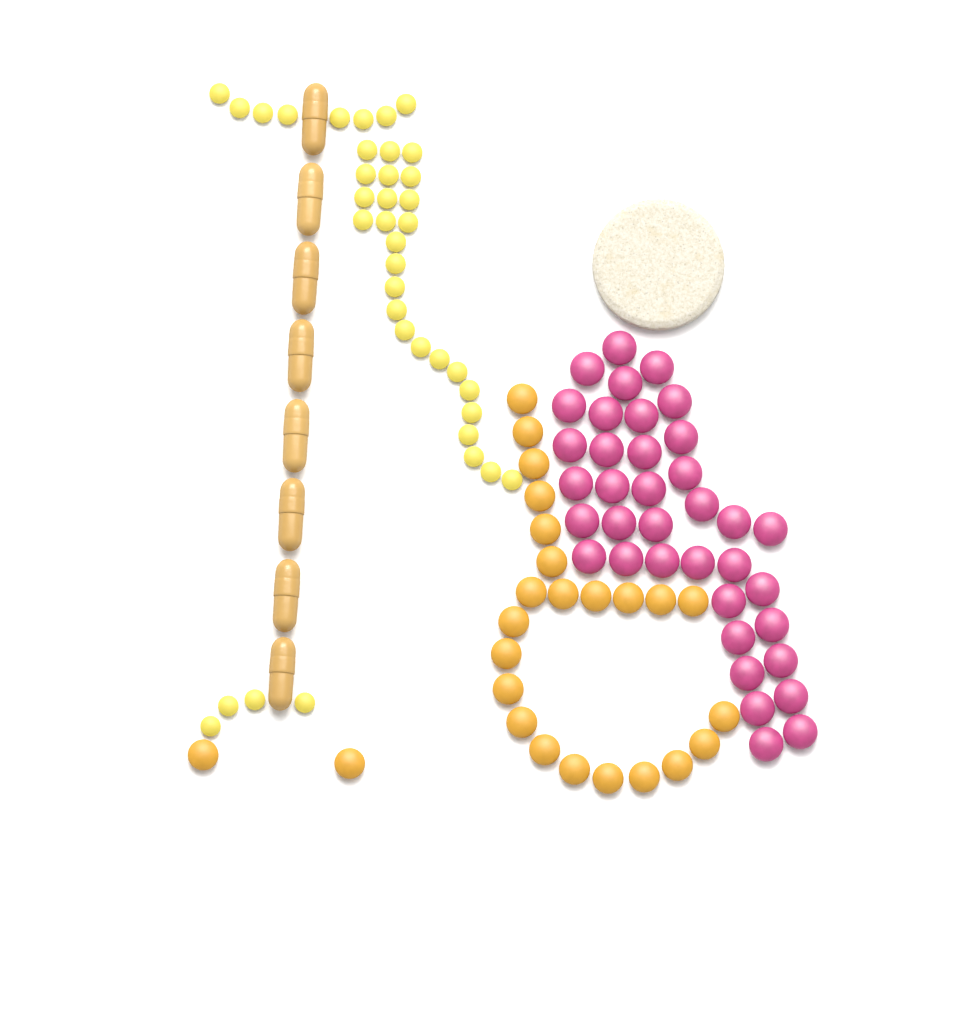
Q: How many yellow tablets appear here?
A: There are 38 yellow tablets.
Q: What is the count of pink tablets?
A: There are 37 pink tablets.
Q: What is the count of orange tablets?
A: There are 25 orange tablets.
